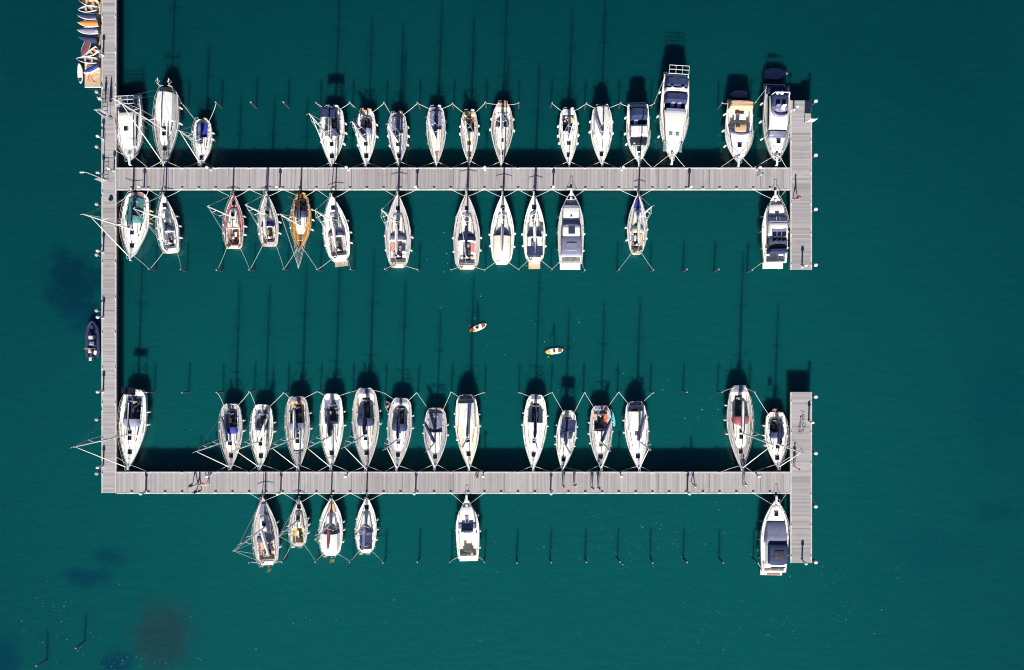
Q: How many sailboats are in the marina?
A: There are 40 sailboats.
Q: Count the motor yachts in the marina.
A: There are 9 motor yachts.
